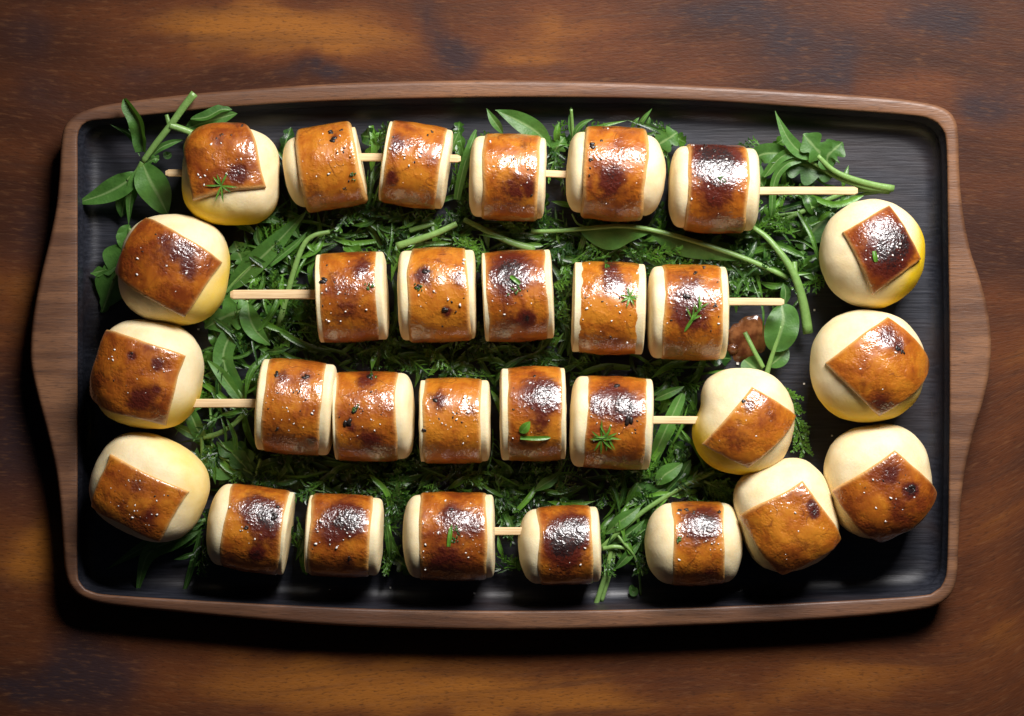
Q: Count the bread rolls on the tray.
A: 29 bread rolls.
